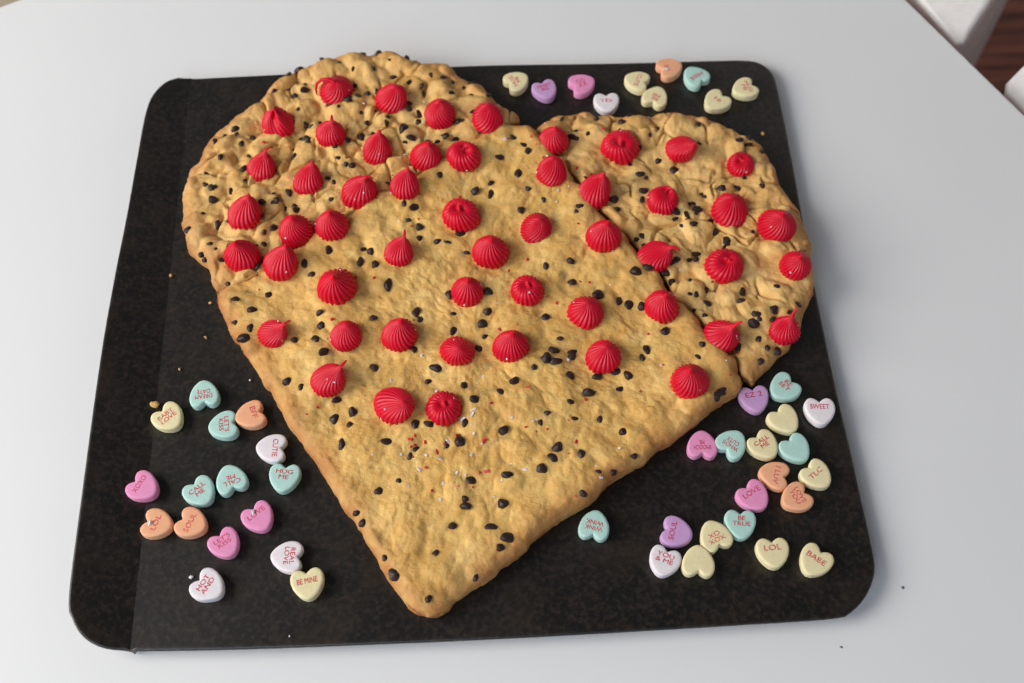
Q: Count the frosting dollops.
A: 52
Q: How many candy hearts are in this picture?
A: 46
